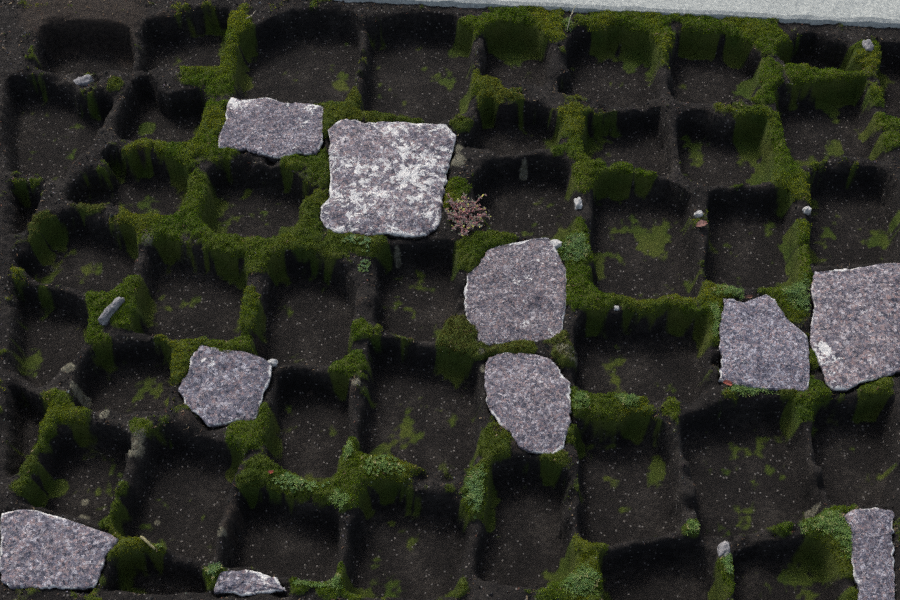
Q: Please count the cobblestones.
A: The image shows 10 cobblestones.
